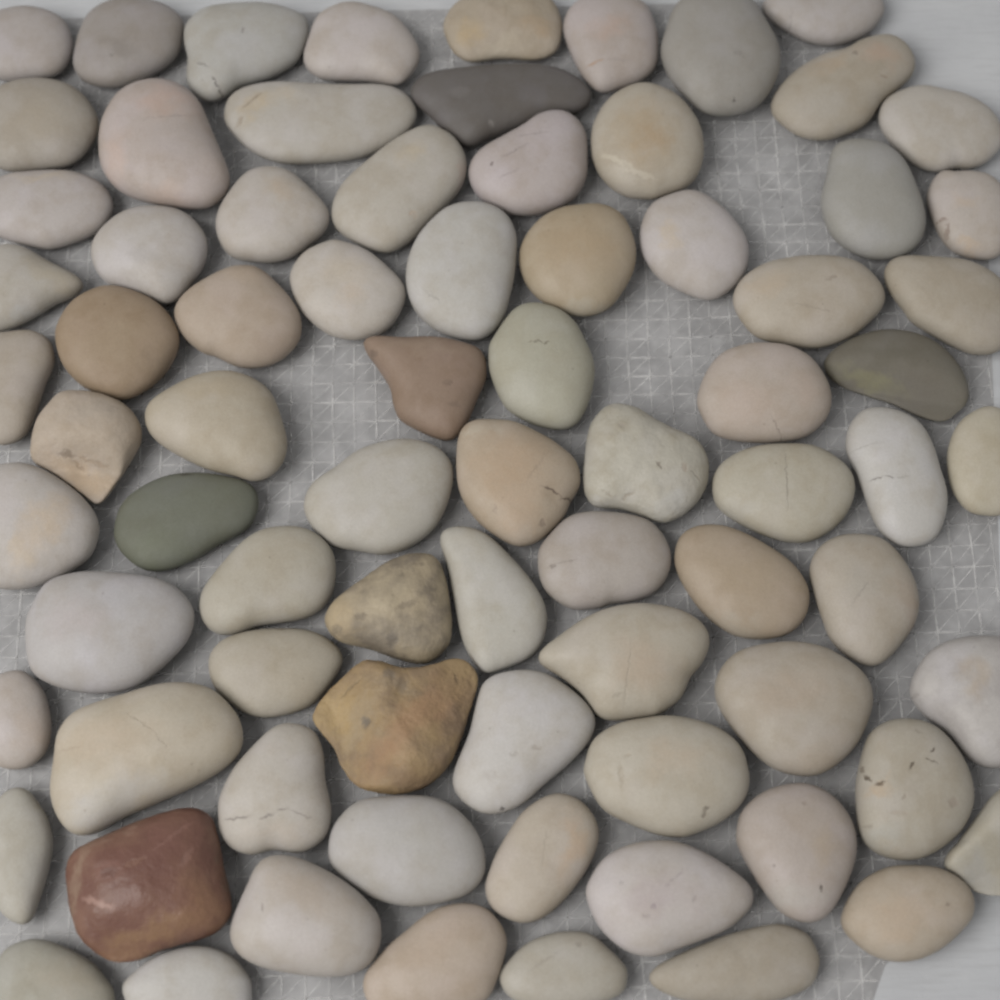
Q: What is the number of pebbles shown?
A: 78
